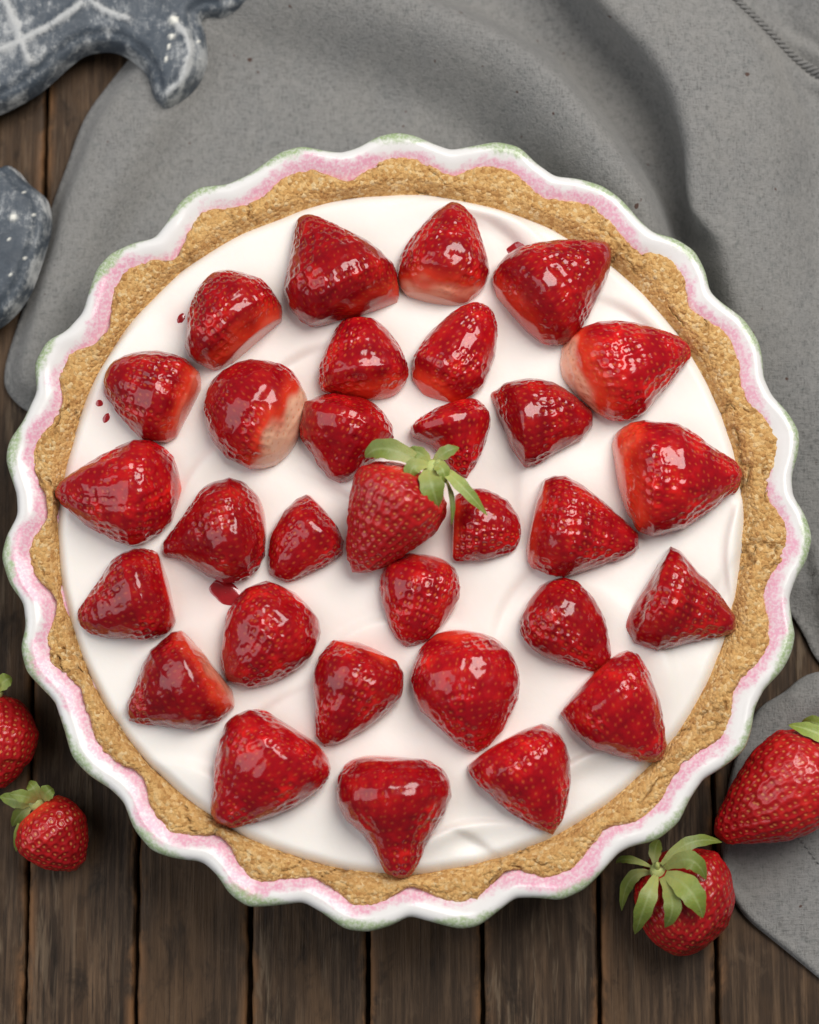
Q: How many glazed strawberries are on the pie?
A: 30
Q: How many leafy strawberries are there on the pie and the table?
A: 5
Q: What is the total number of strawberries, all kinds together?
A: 35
